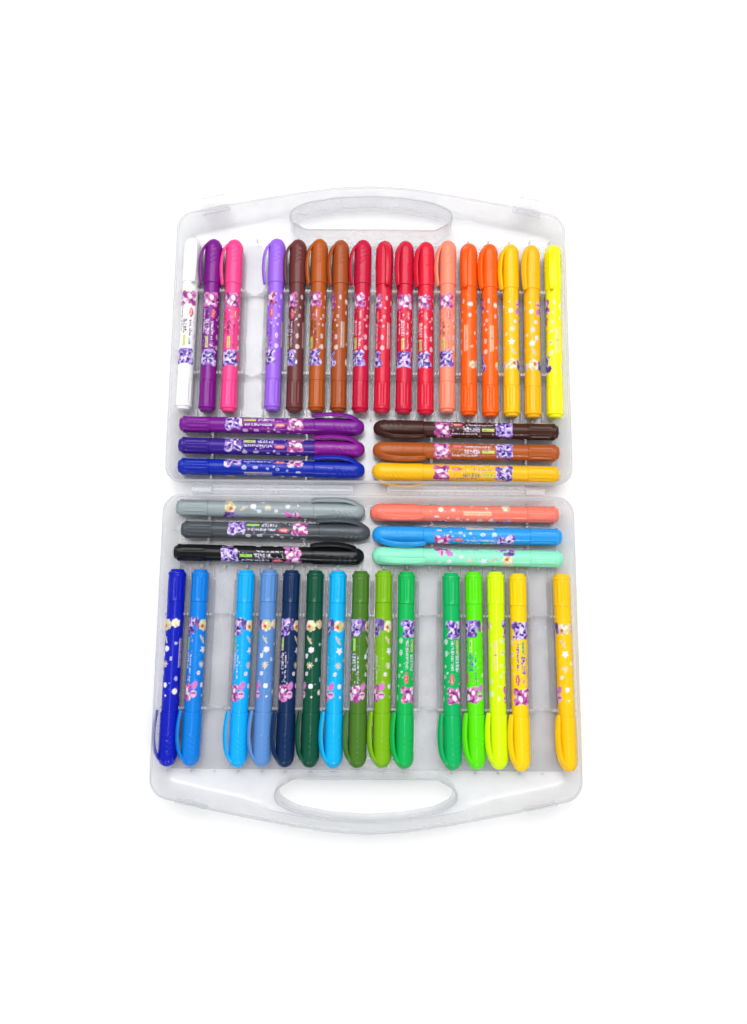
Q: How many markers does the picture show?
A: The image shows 44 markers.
